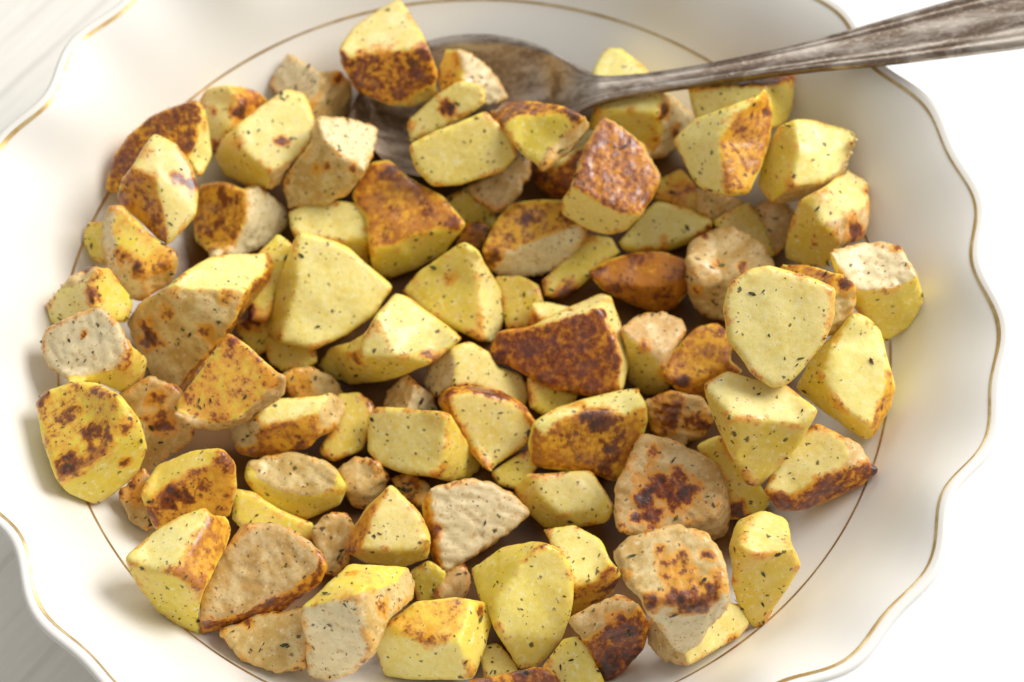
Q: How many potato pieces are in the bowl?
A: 97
